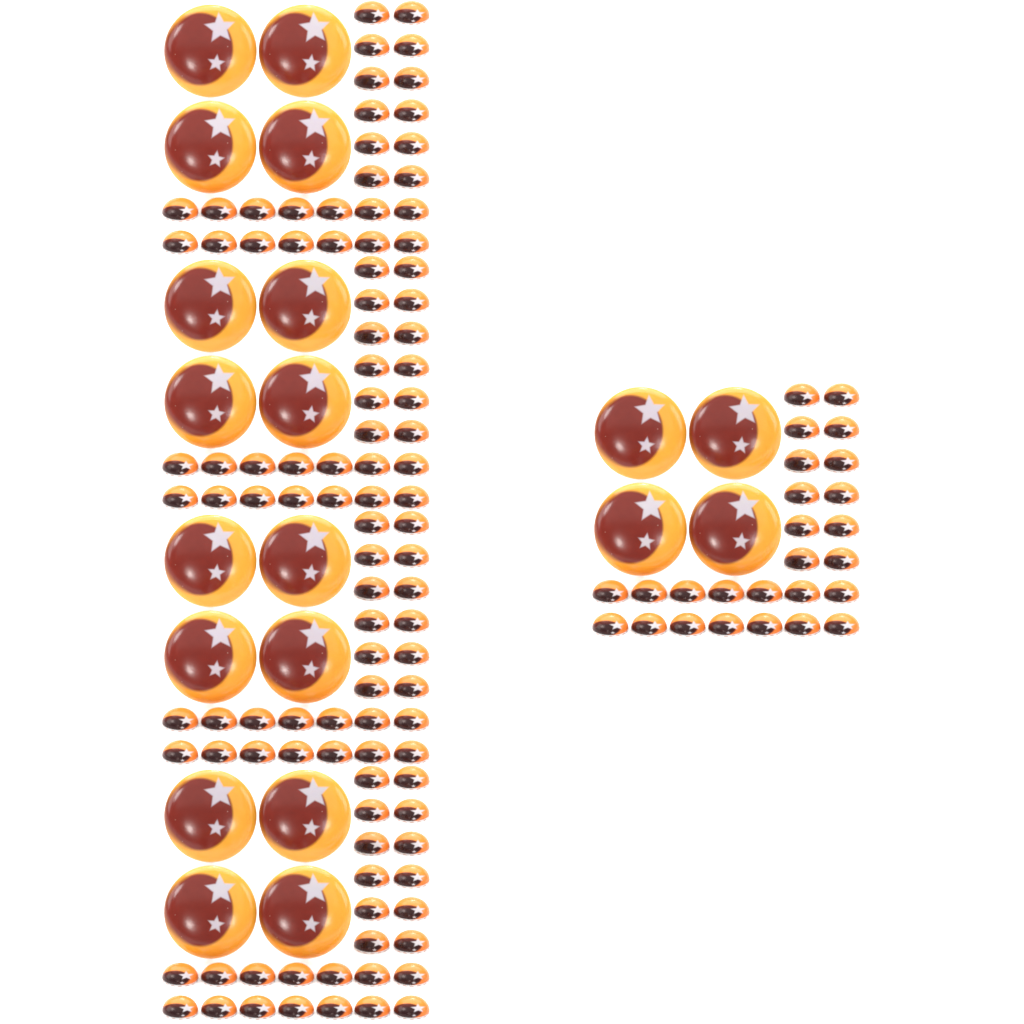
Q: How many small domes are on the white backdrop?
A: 130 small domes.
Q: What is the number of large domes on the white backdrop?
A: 20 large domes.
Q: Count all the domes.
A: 150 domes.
